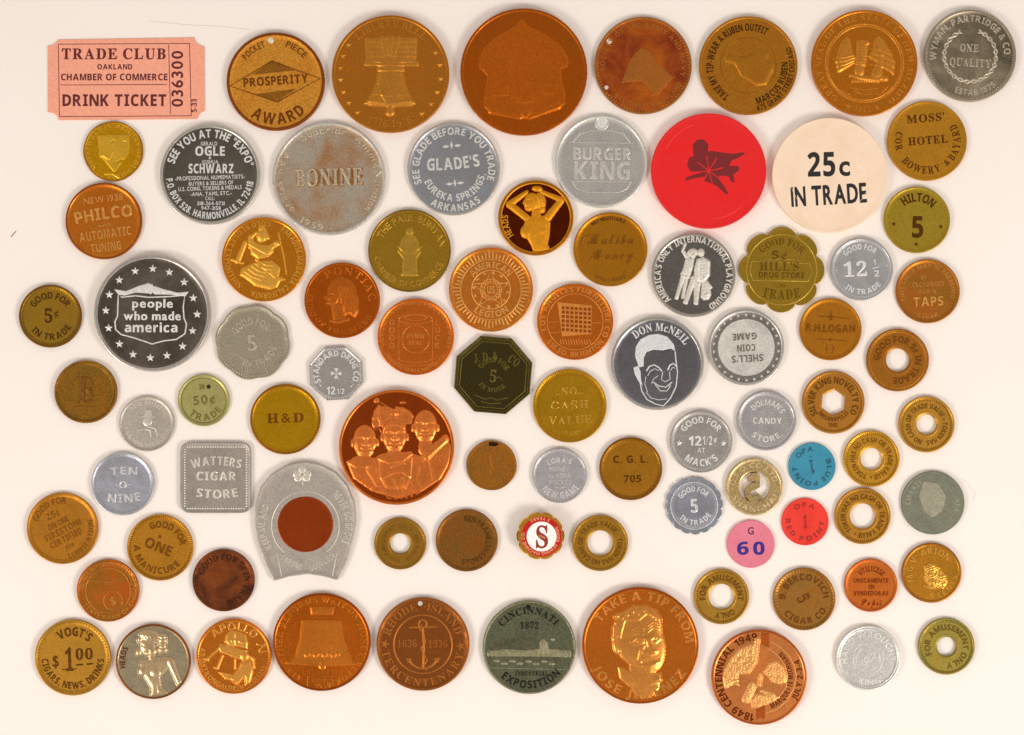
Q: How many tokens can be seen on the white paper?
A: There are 83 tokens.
